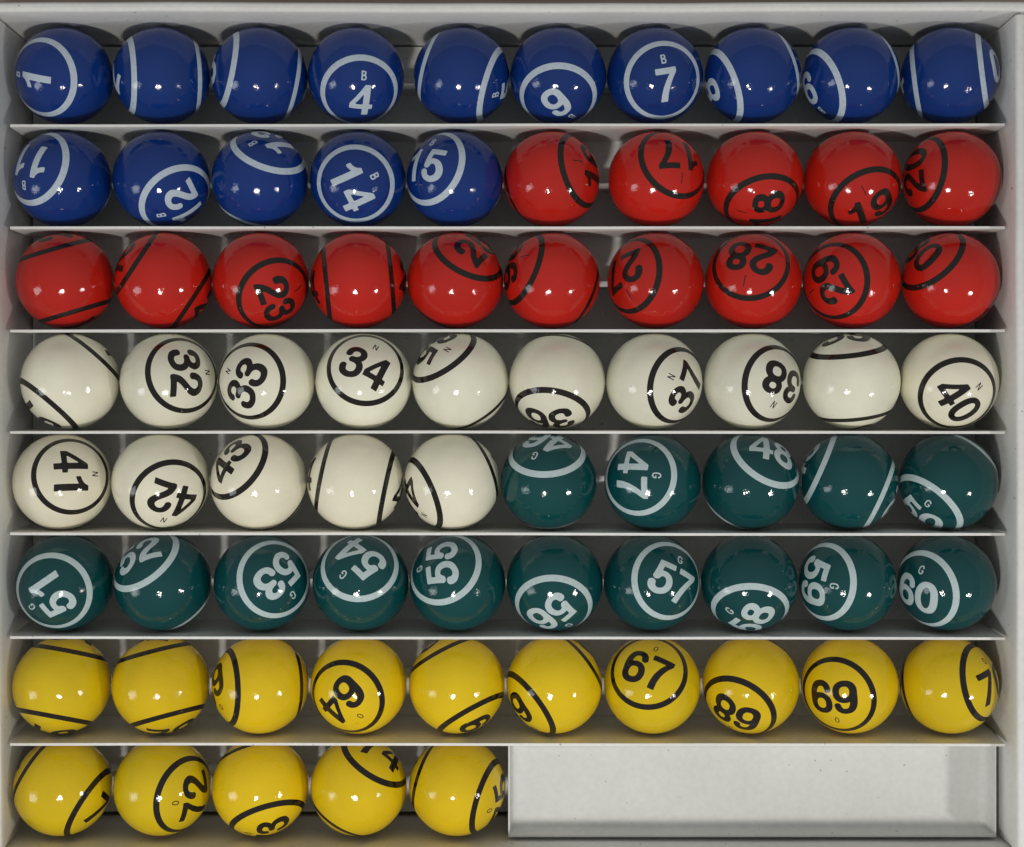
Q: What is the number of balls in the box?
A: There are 75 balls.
